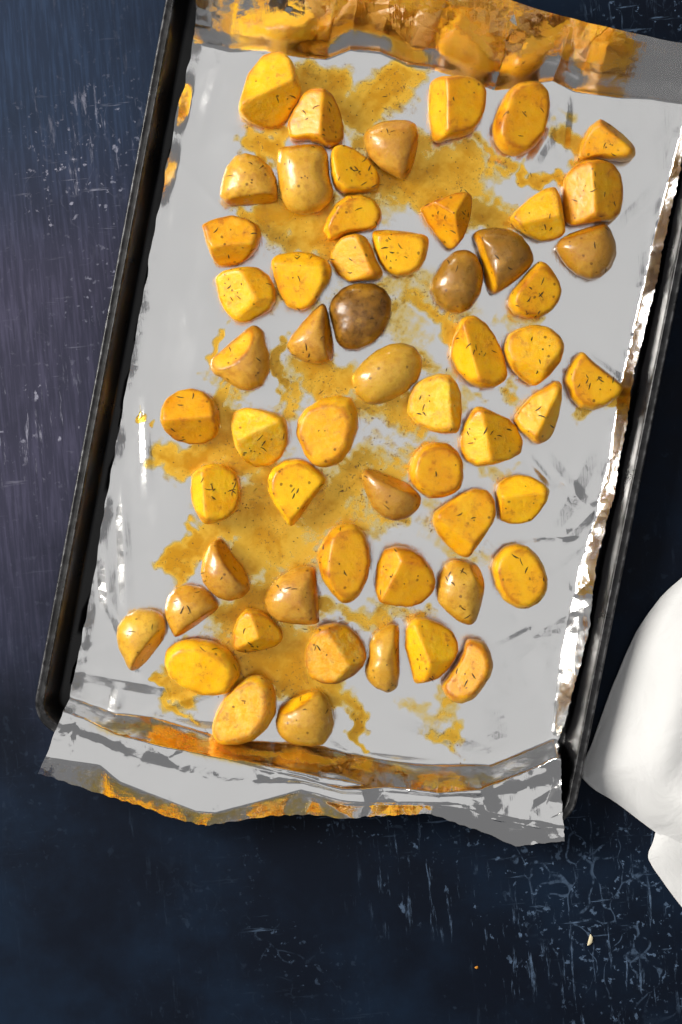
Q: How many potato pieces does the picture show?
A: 57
